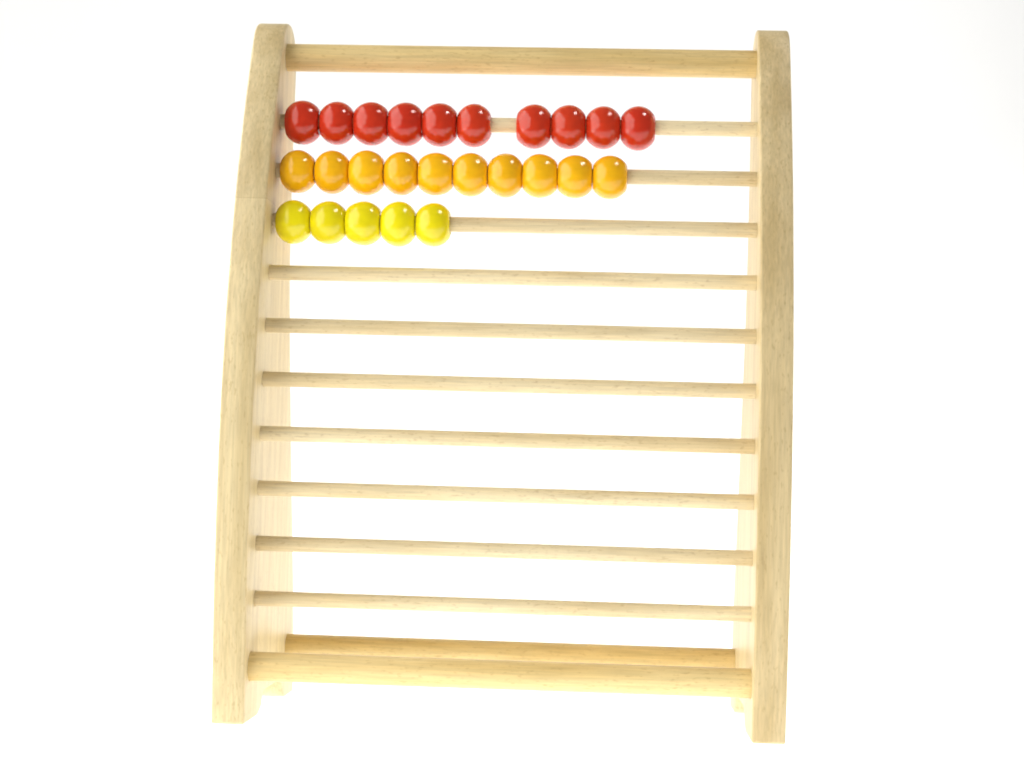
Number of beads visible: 25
